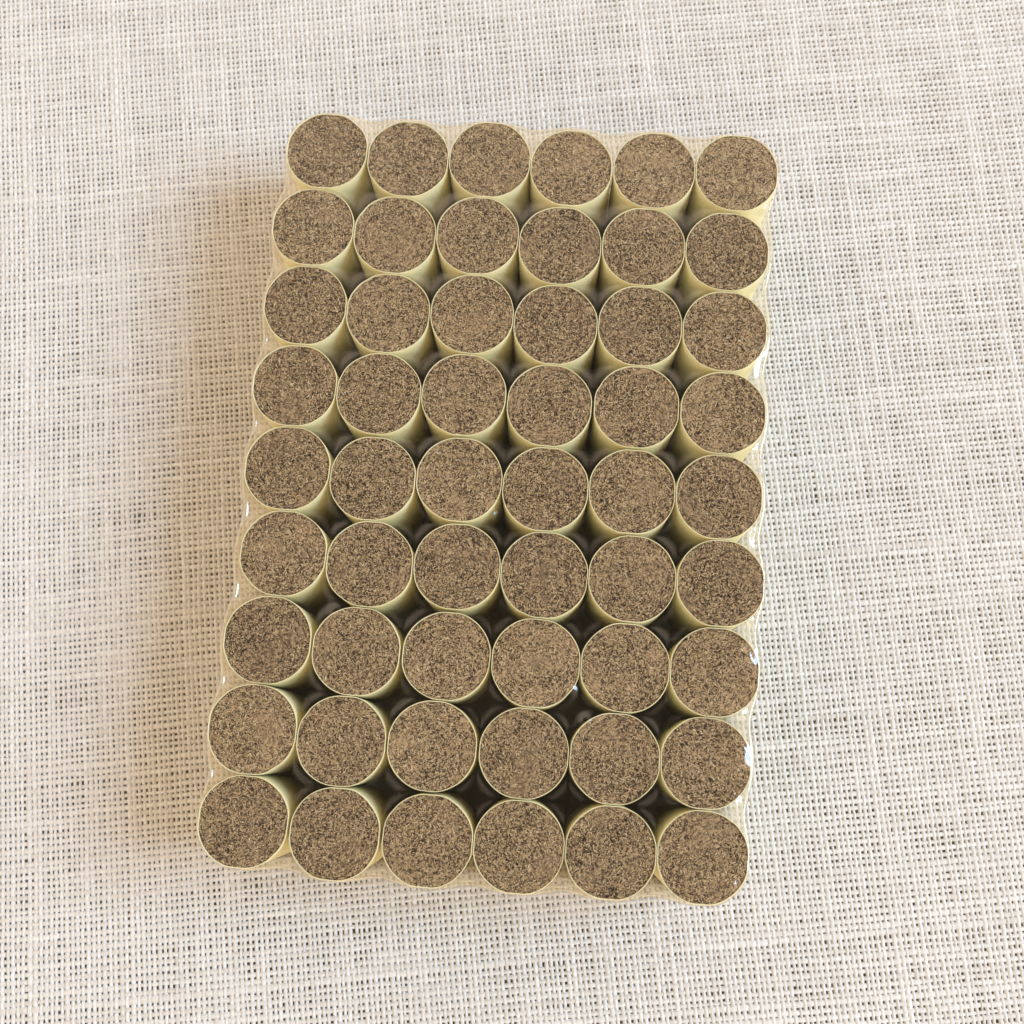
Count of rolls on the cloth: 54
